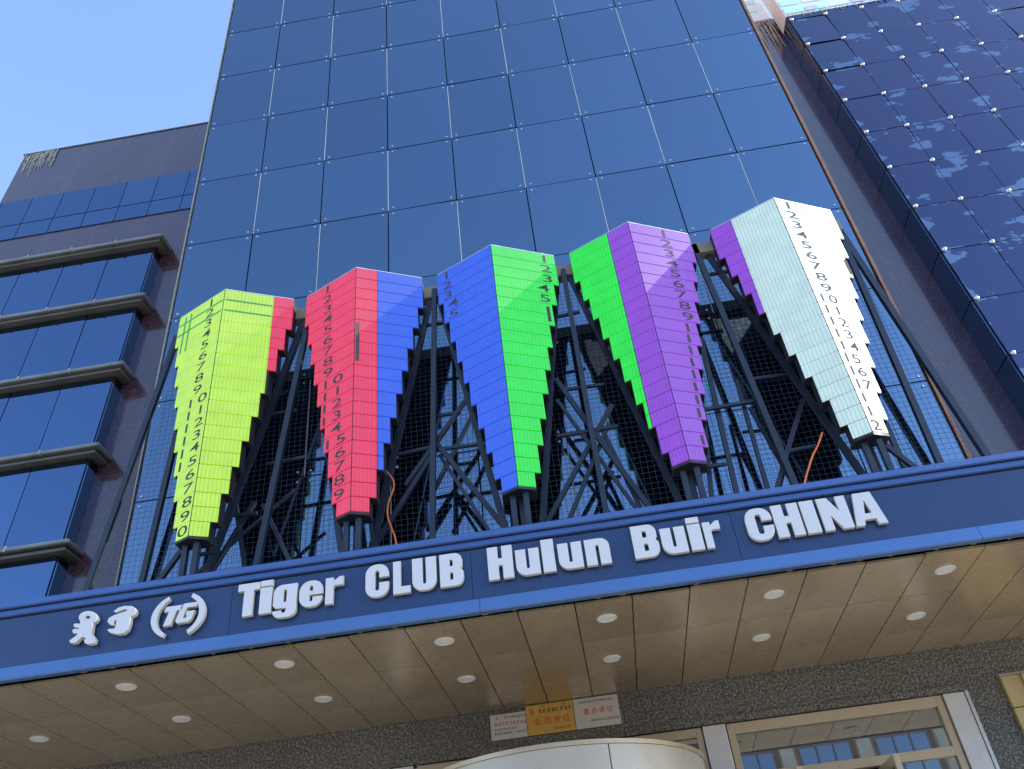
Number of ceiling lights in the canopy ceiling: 13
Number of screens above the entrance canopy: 5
